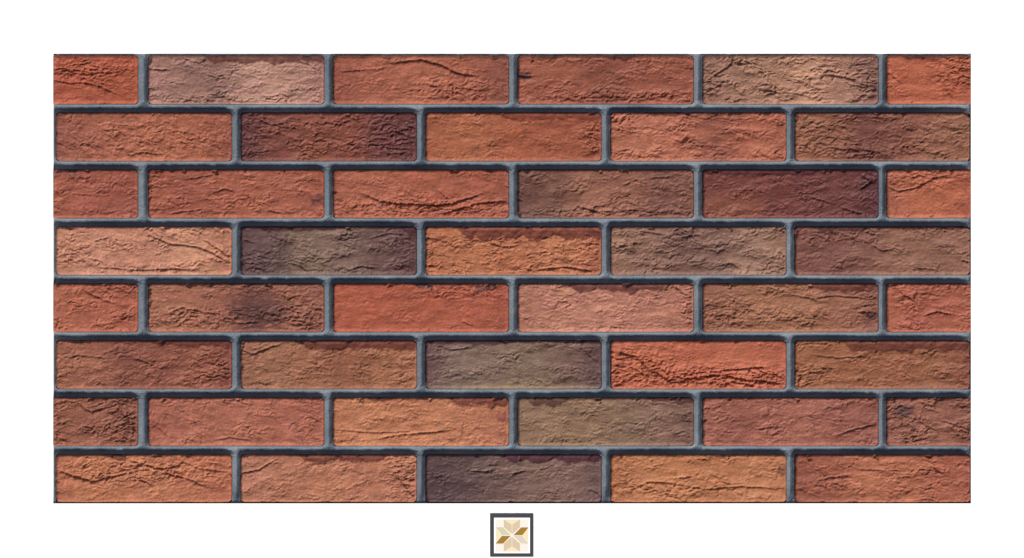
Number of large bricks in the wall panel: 36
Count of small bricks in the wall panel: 8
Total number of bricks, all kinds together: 44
